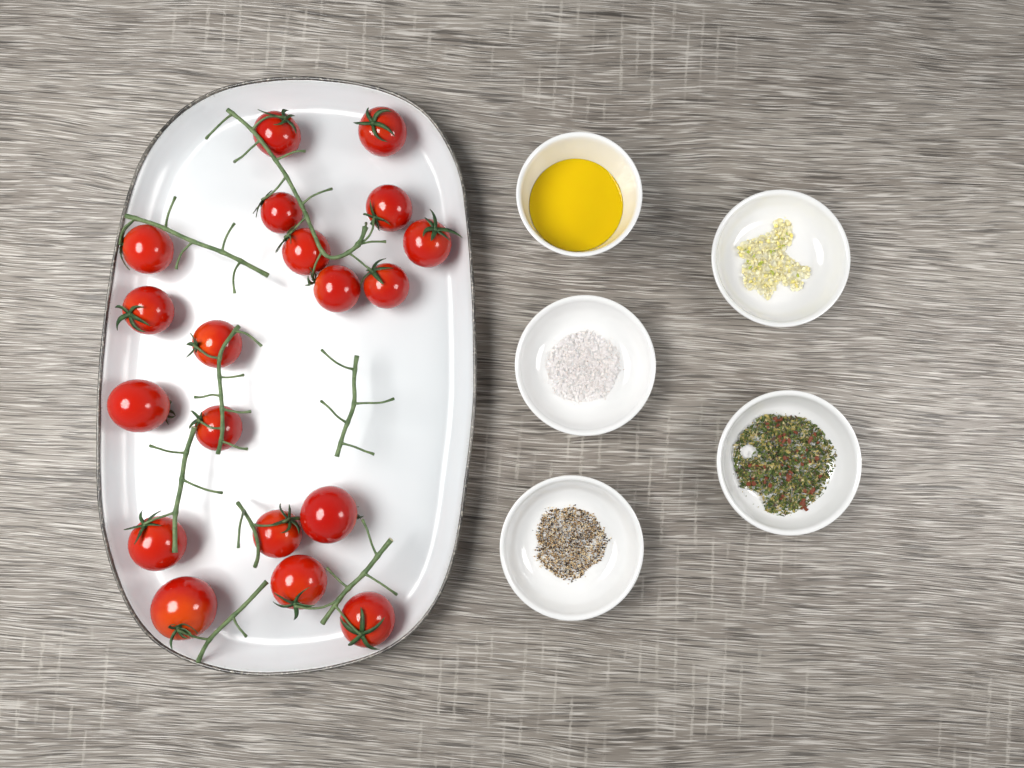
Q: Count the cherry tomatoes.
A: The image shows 19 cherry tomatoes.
